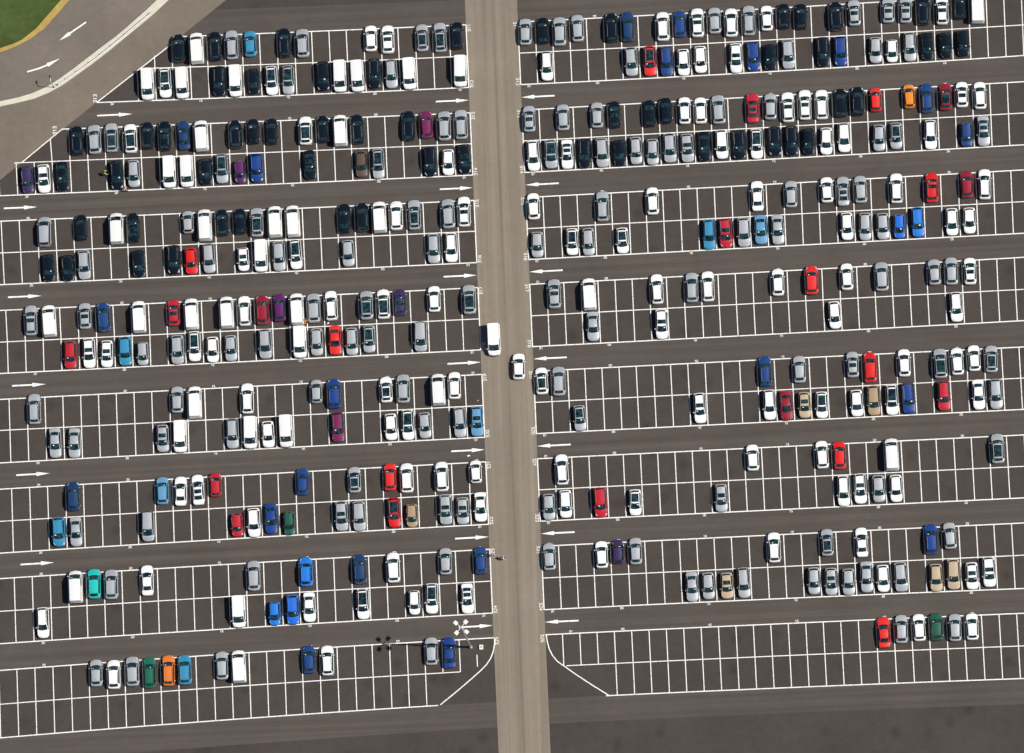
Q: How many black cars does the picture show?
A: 57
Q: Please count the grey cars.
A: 127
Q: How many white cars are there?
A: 114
